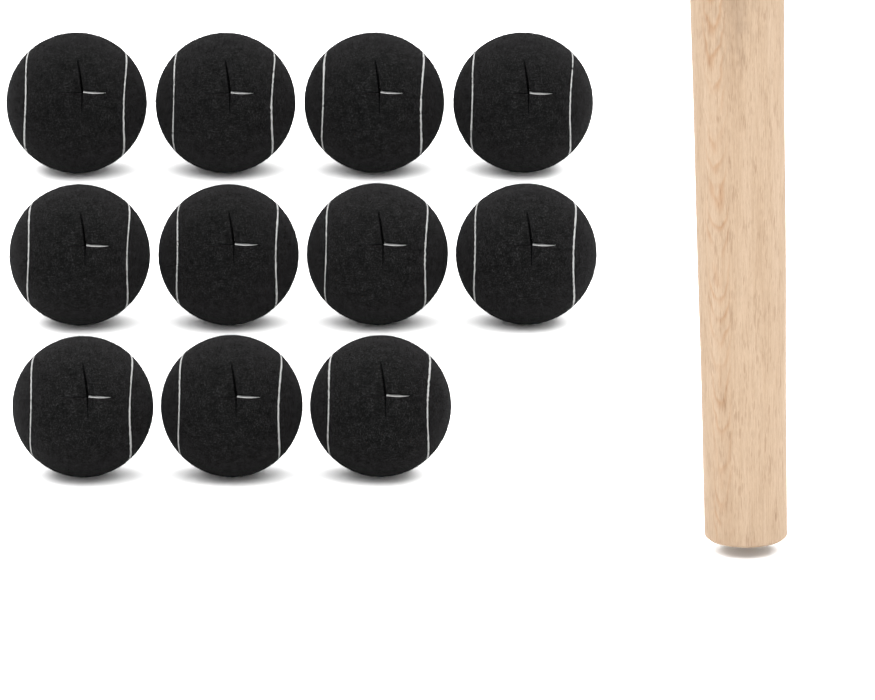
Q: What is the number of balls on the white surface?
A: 11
